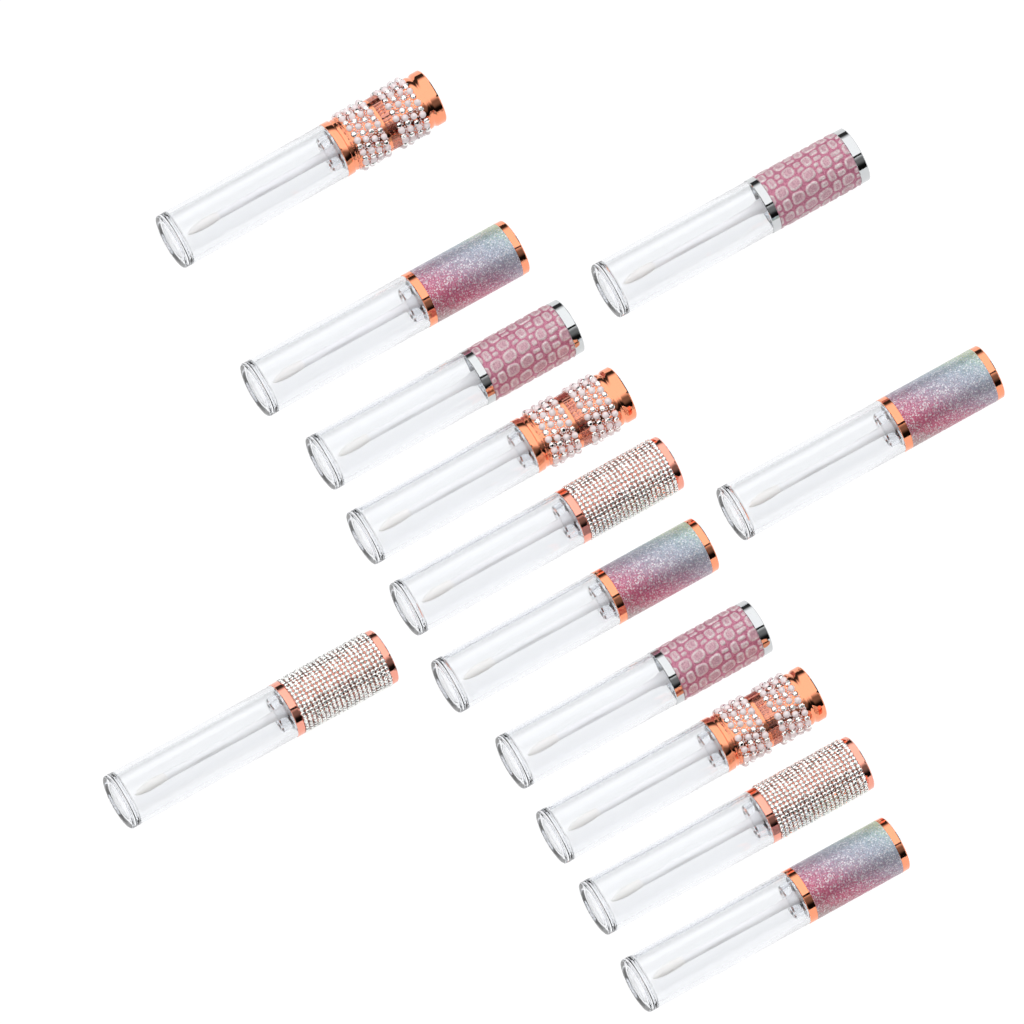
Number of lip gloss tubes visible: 13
